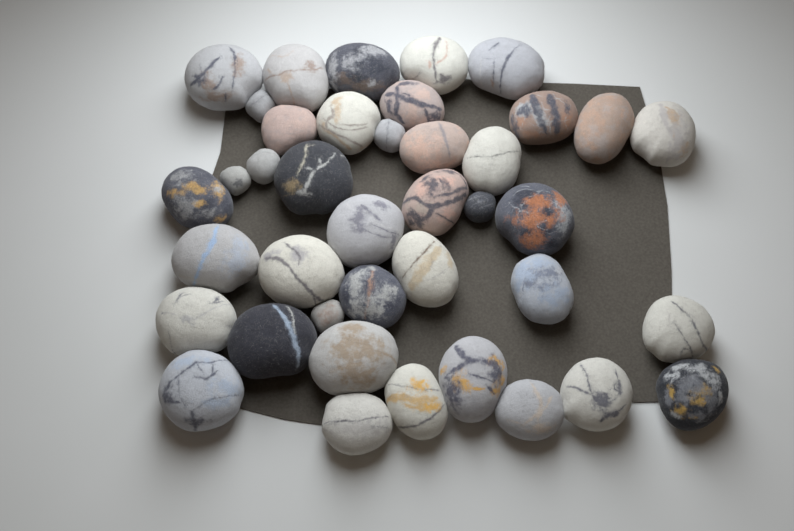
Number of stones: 40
